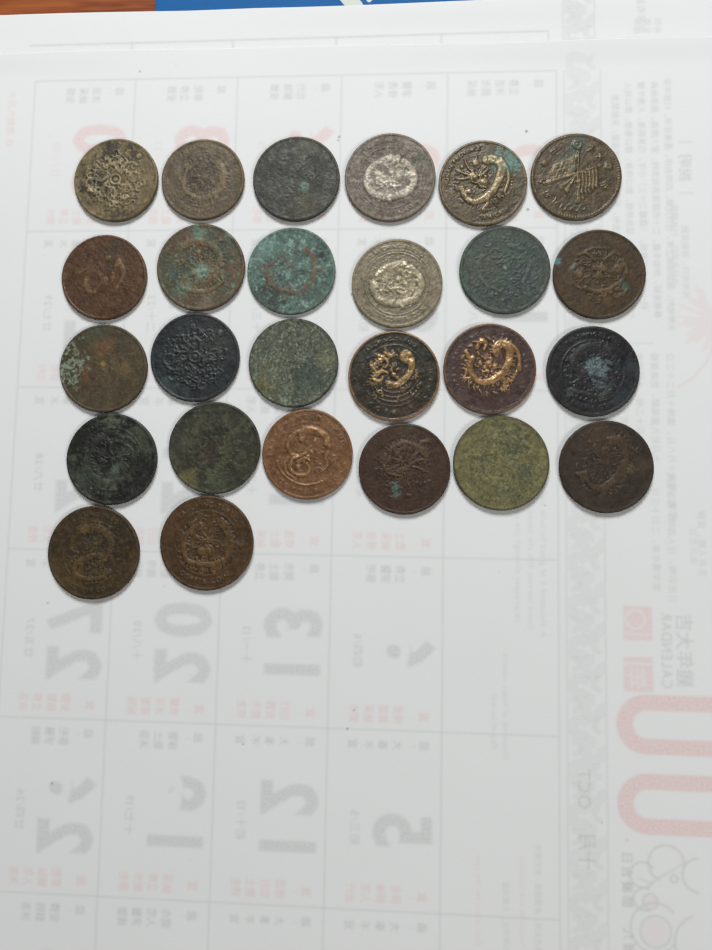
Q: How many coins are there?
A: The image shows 26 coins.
